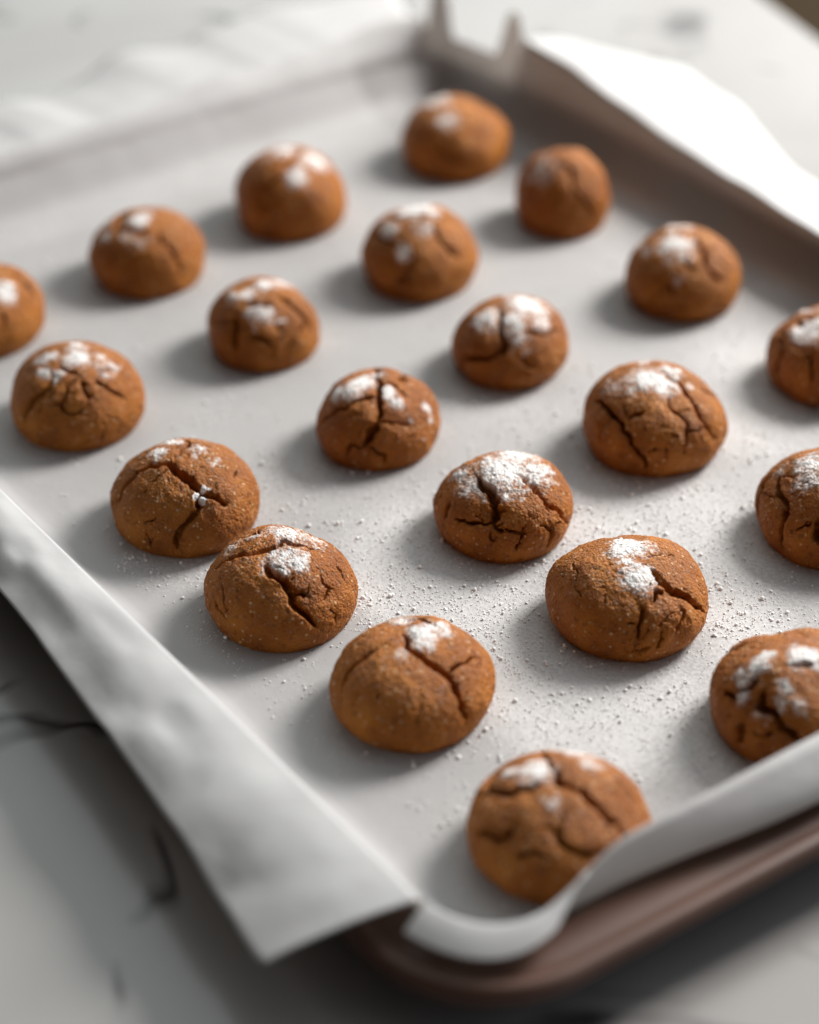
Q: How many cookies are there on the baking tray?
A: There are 21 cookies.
